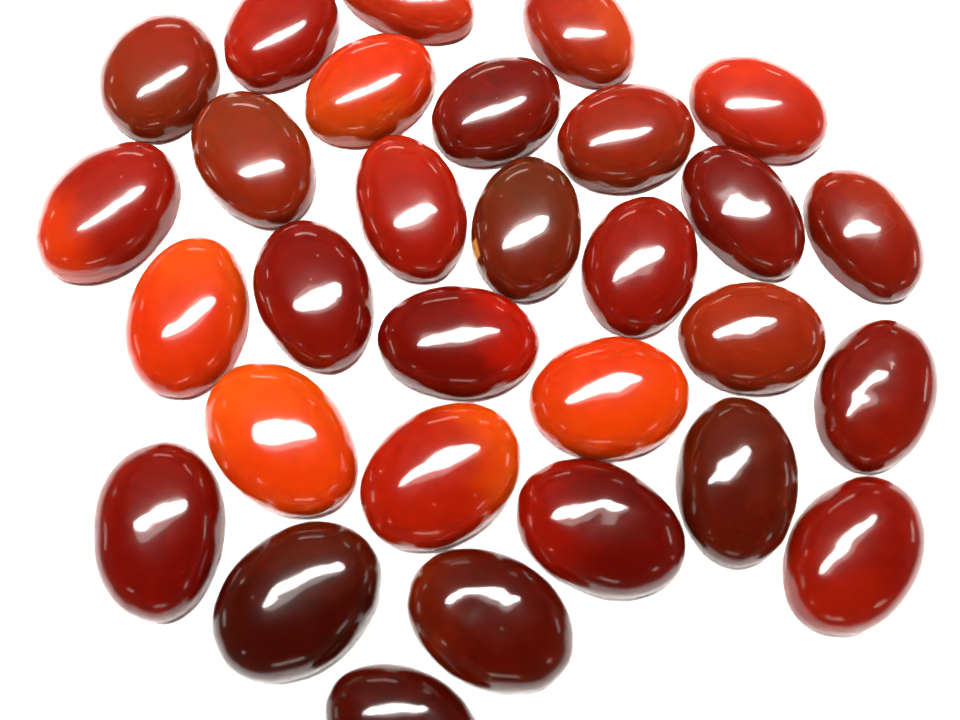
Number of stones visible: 30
